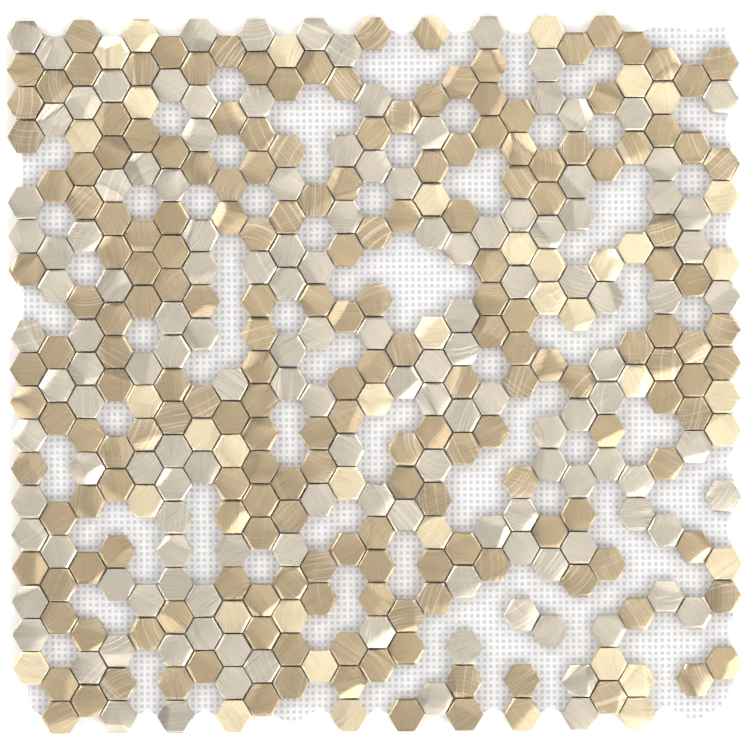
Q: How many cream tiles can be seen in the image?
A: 38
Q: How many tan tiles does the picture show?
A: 196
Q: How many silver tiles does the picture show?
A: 140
